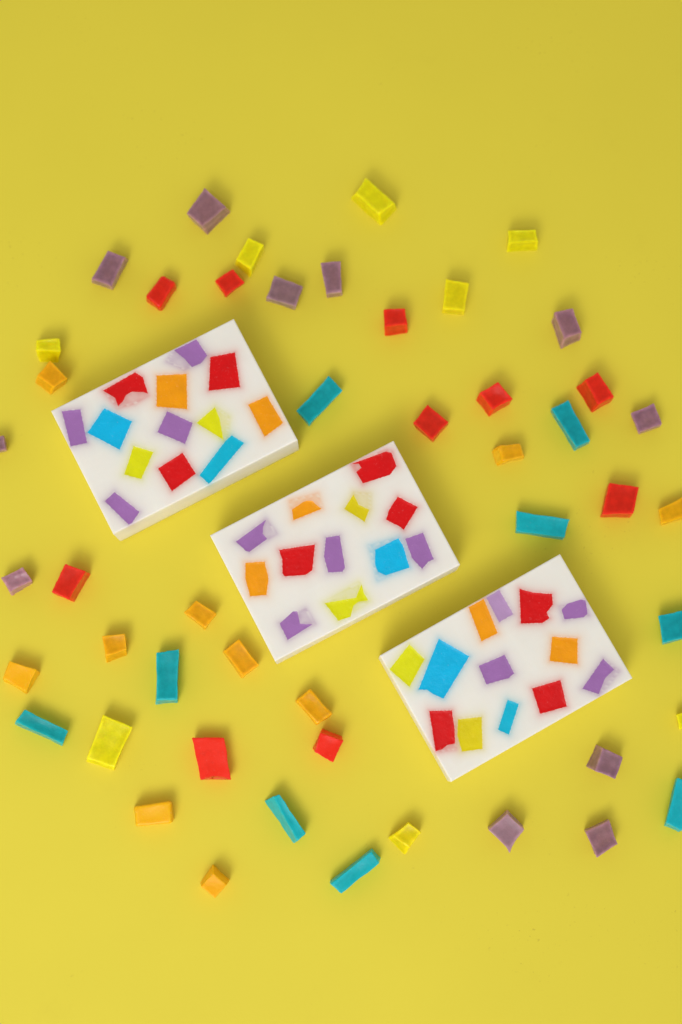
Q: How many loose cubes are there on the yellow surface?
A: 48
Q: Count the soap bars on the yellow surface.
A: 3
